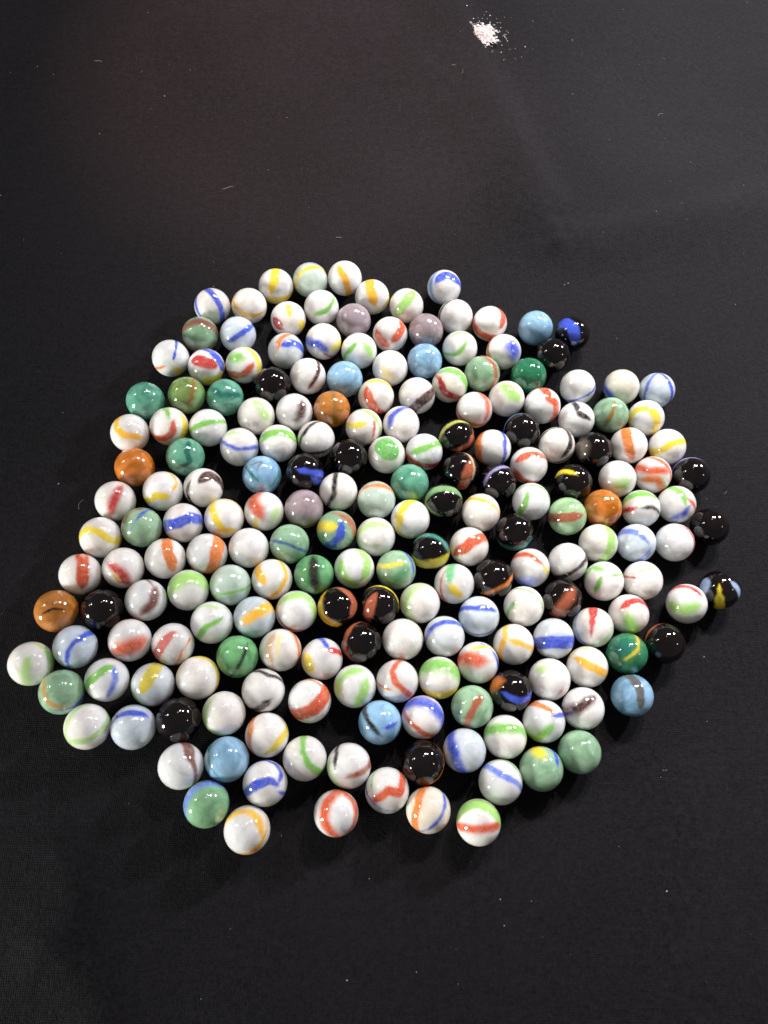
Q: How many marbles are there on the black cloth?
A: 200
